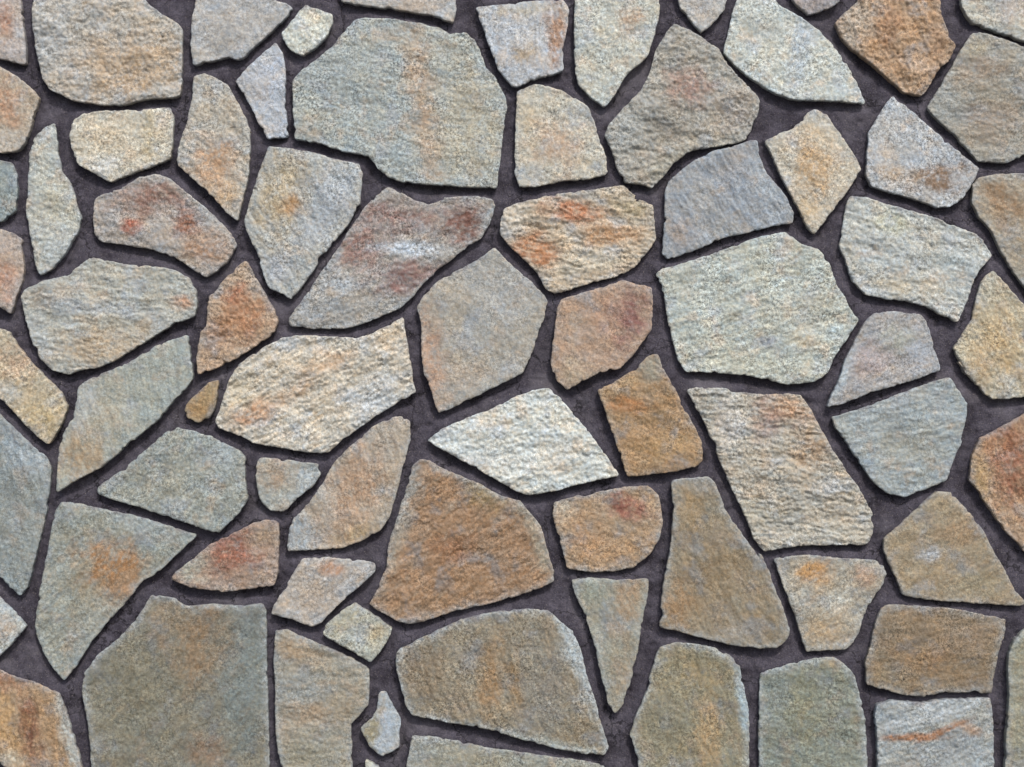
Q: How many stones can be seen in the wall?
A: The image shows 75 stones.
